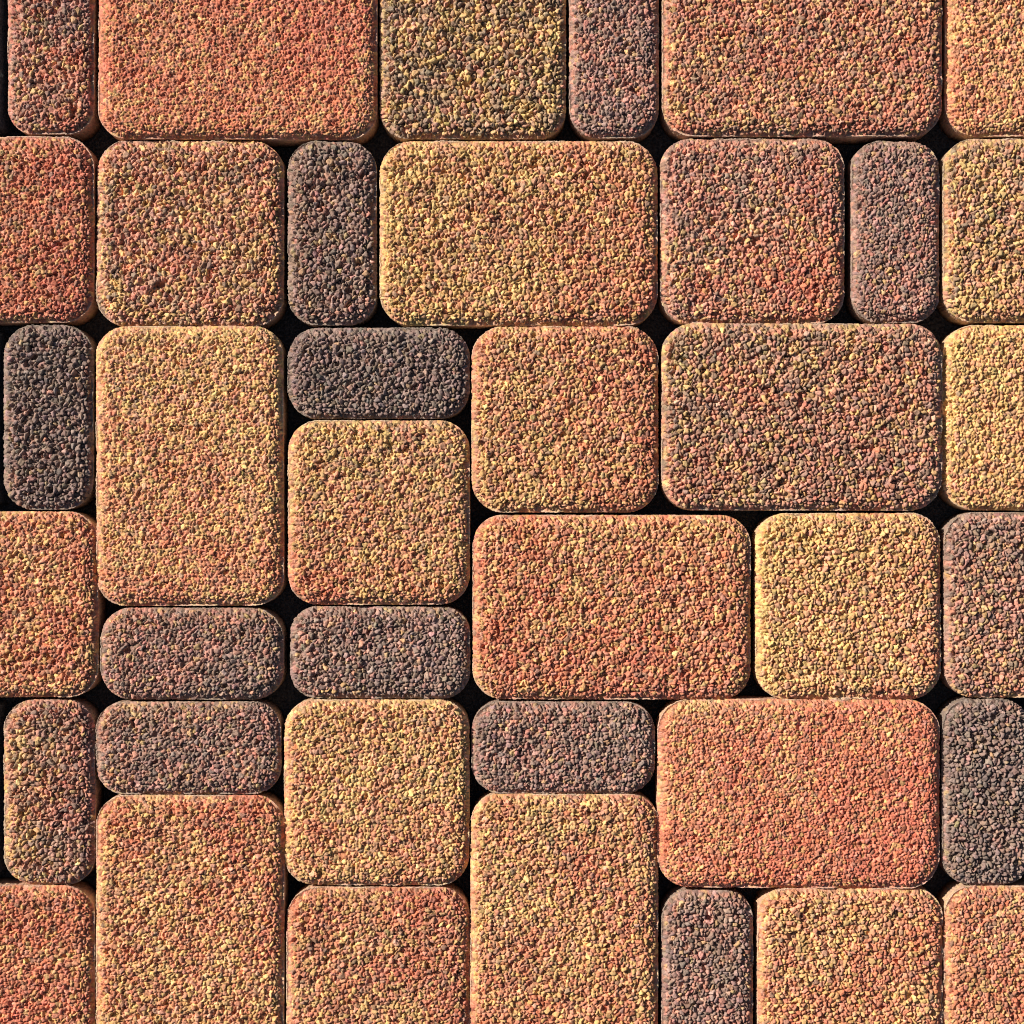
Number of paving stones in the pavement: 39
